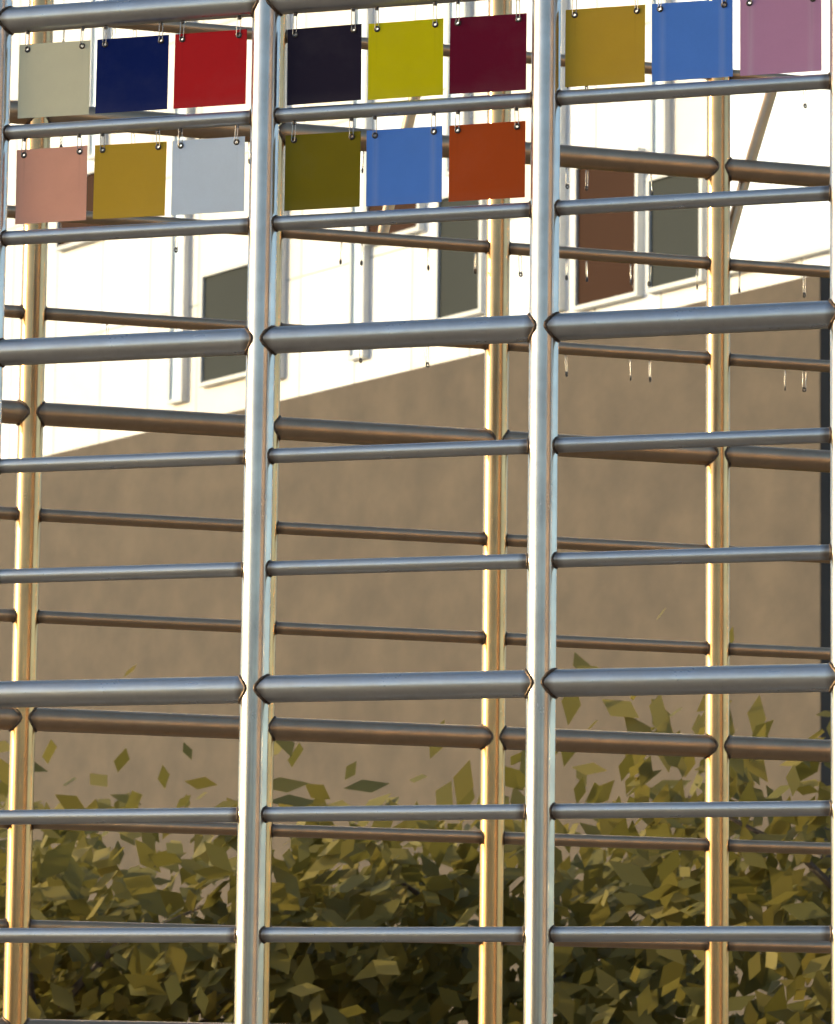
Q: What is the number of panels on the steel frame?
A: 15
